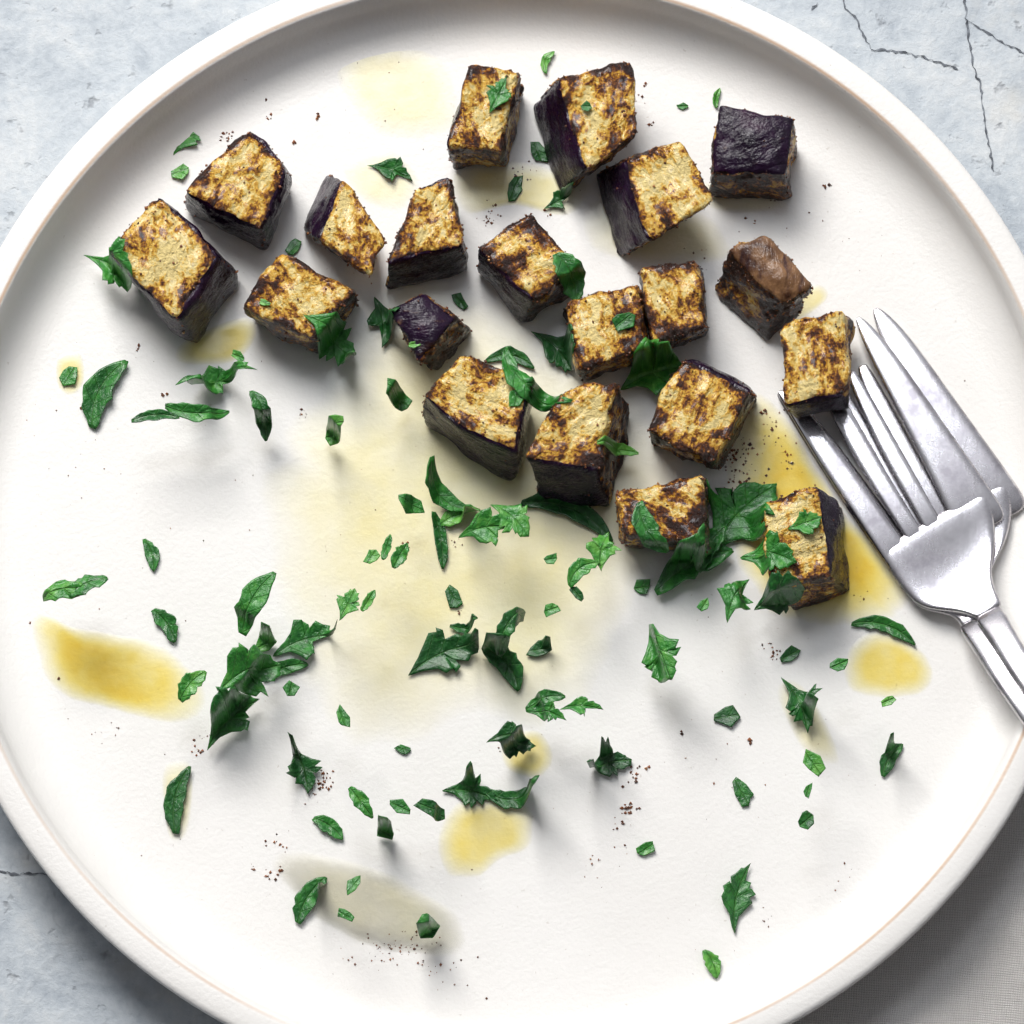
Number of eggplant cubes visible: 20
